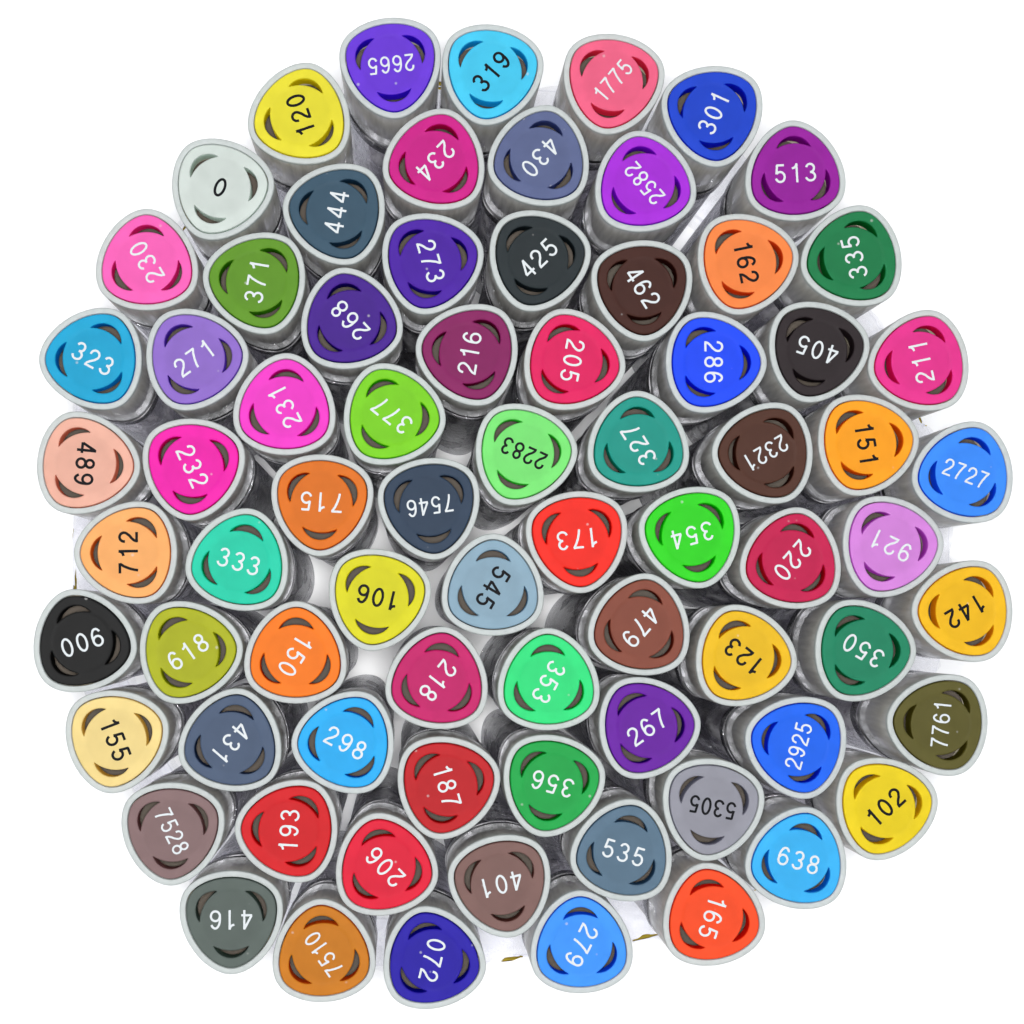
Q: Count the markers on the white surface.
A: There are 75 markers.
